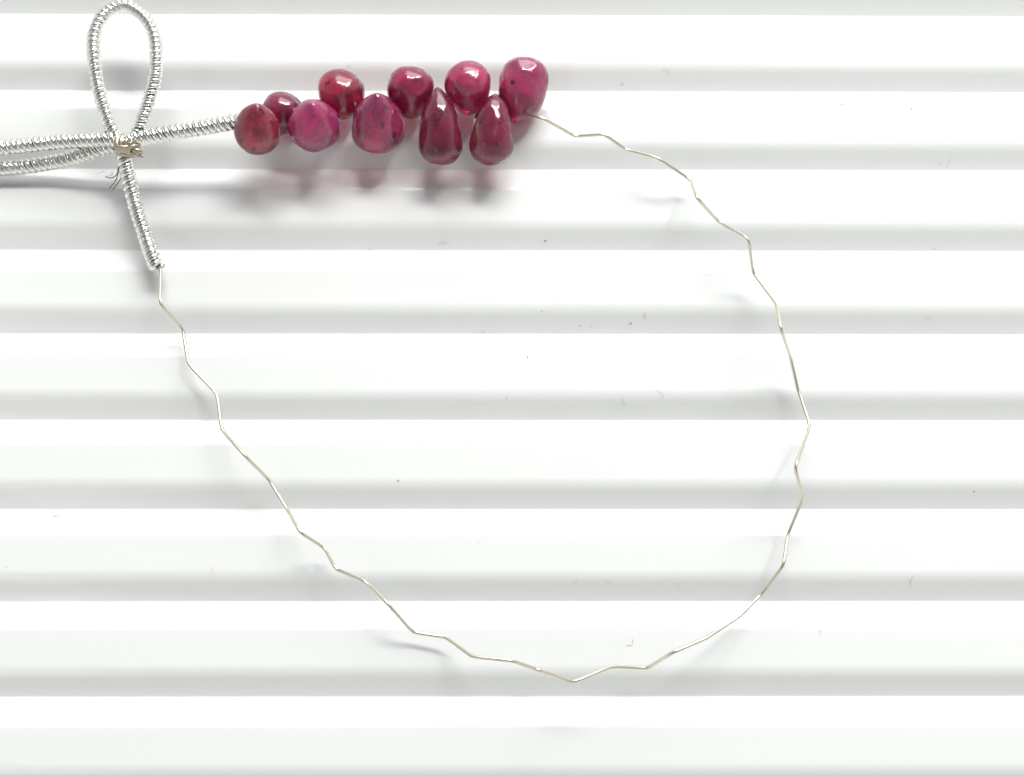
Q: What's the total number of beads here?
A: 10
